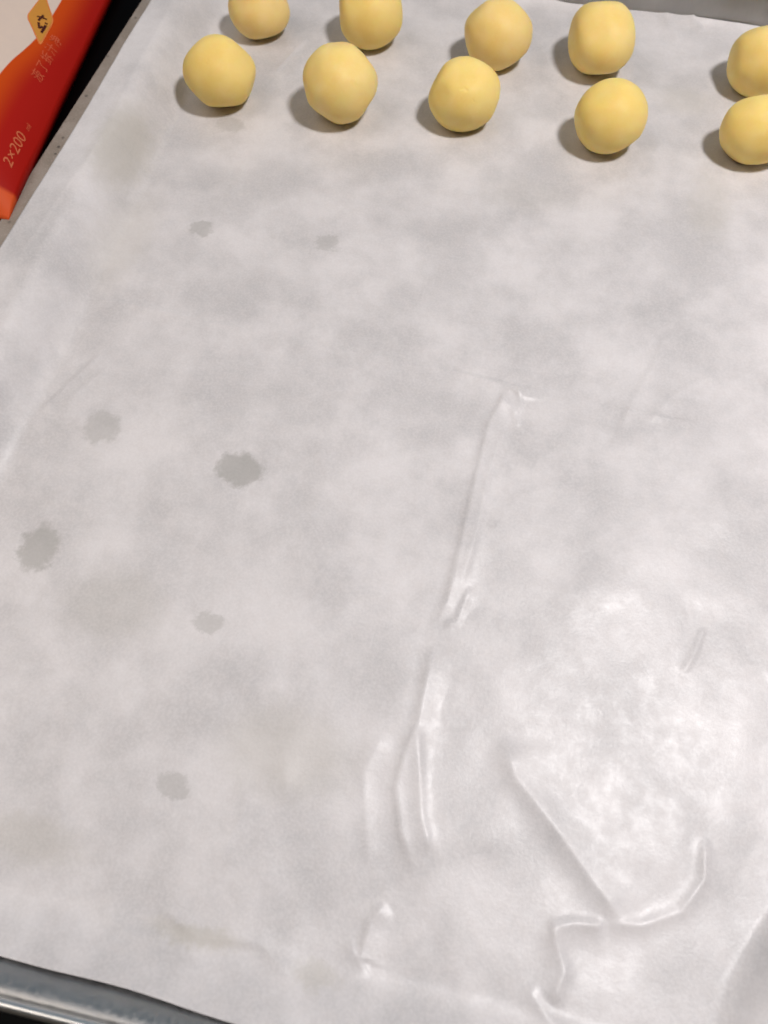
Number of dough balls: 10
